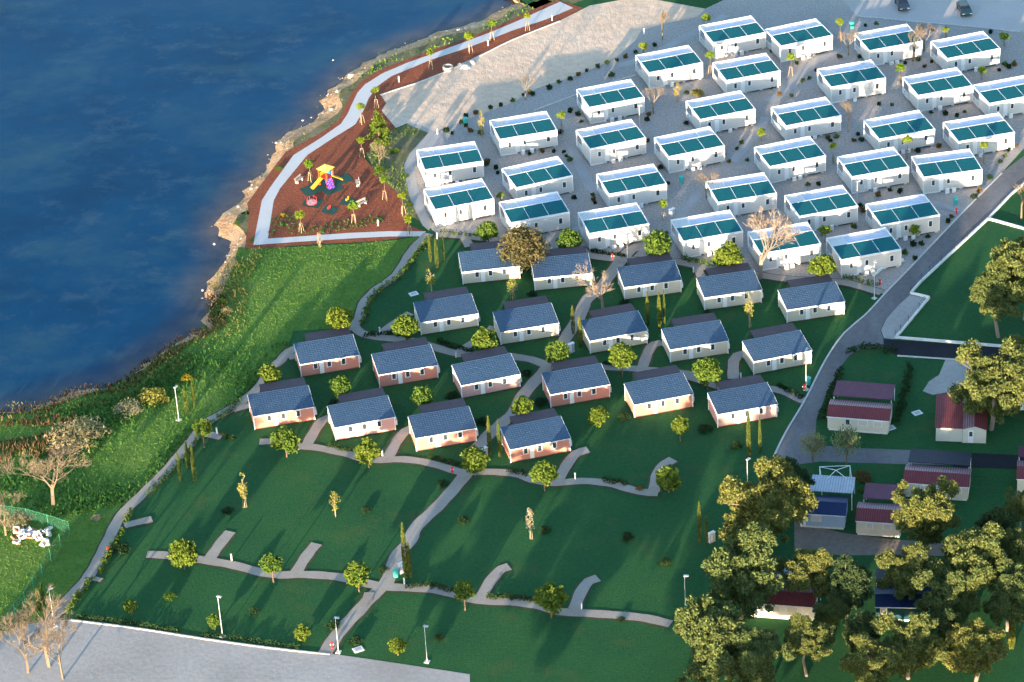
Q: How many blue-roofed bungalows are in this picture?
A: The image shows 20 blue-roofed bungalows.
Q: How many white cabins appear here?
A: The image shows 32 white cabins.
